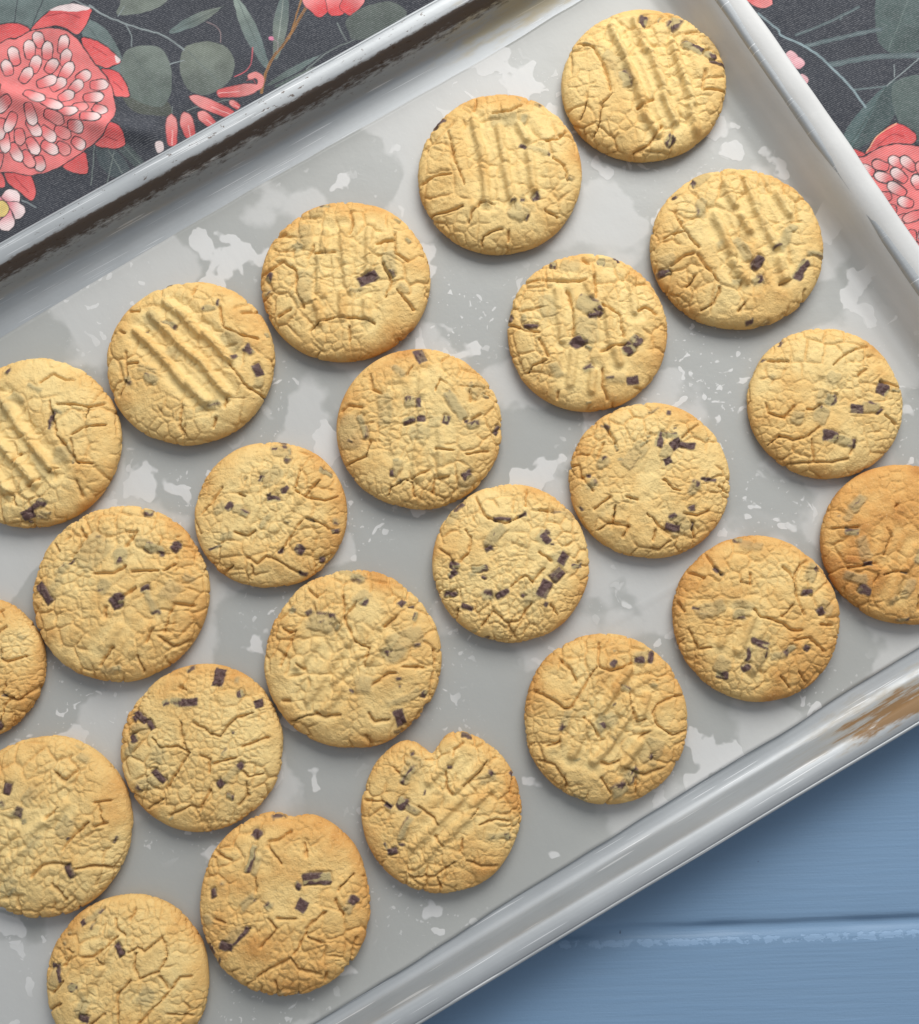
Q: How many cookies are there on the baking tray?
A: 23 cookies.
